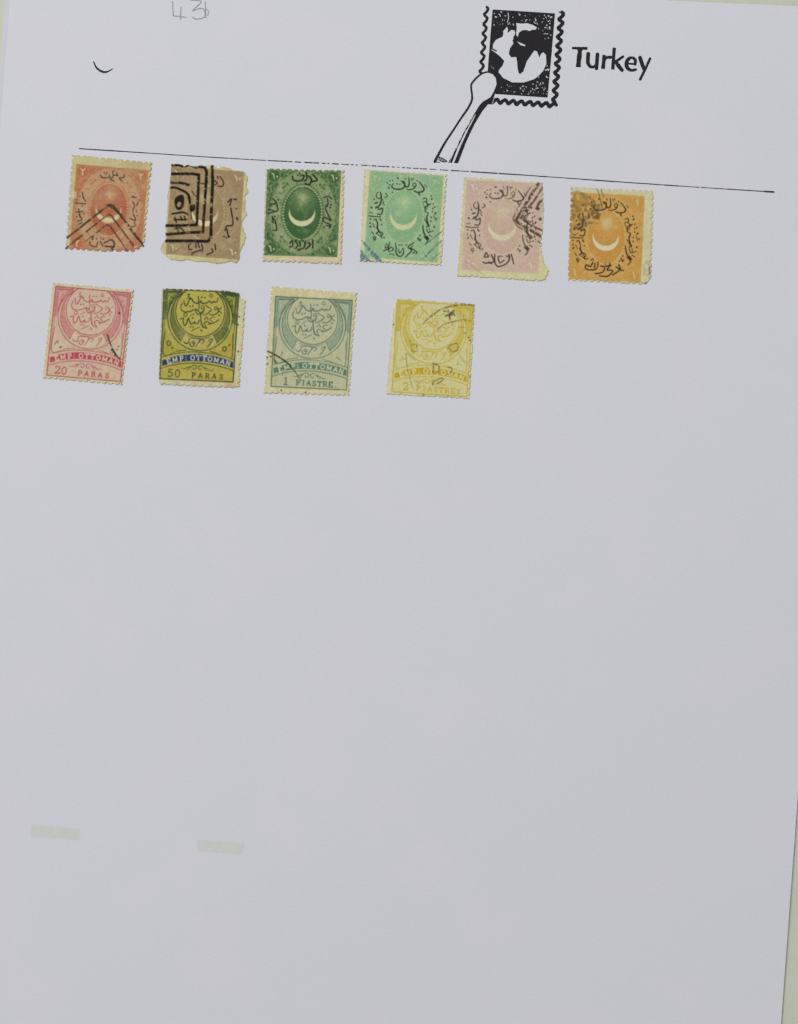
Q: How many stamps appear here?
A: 10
